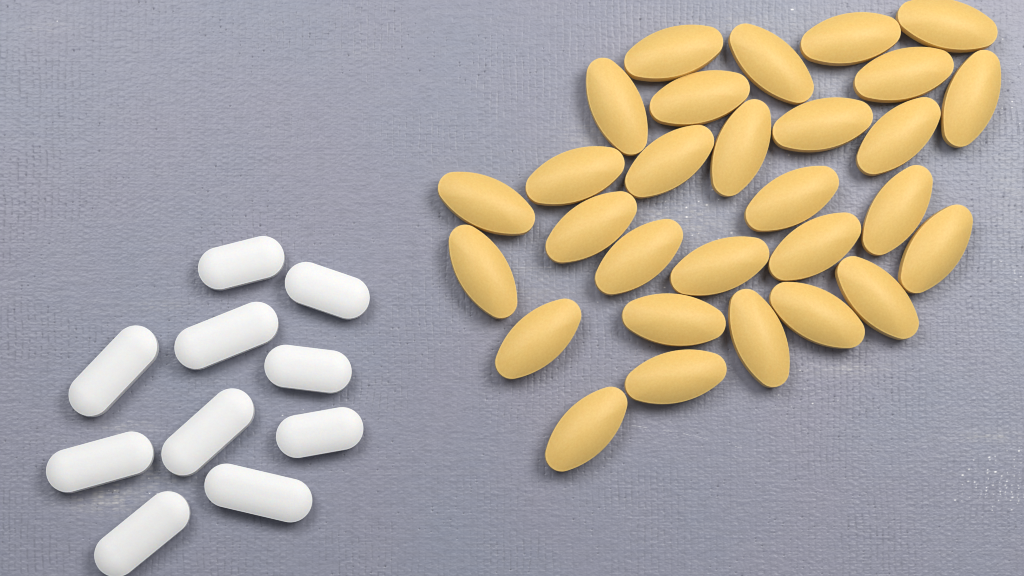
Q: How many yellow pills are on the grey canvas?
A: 29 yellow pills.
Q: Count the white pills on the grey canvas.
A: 10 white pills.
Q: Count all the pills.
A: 39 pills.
